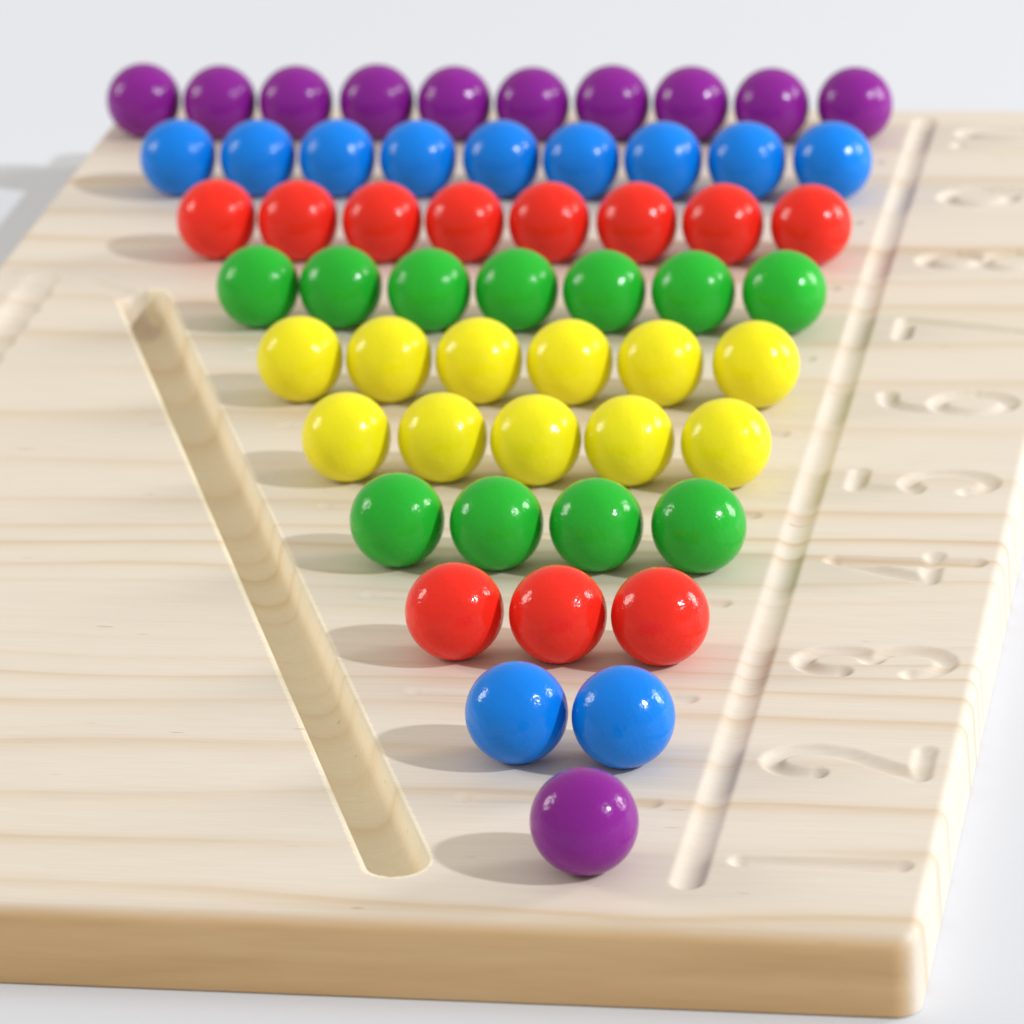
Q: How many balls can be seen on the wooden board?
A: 55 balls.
